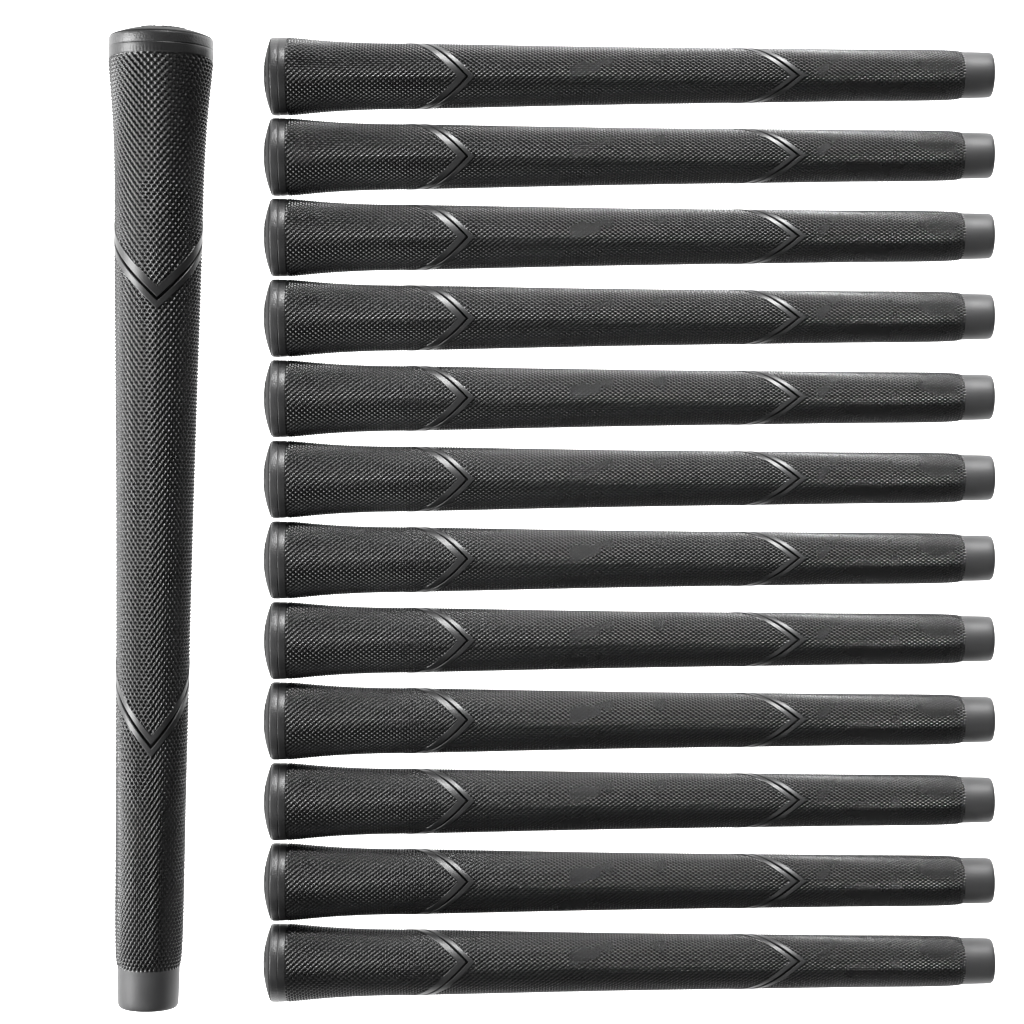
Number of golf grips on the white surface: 13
